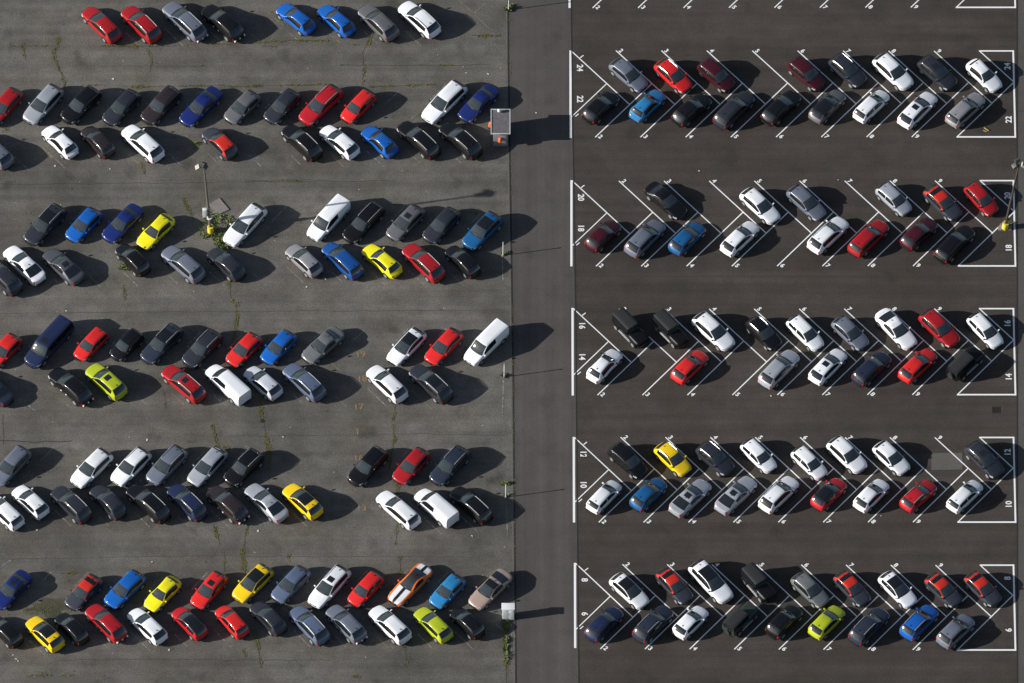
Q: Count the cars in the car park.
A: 200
